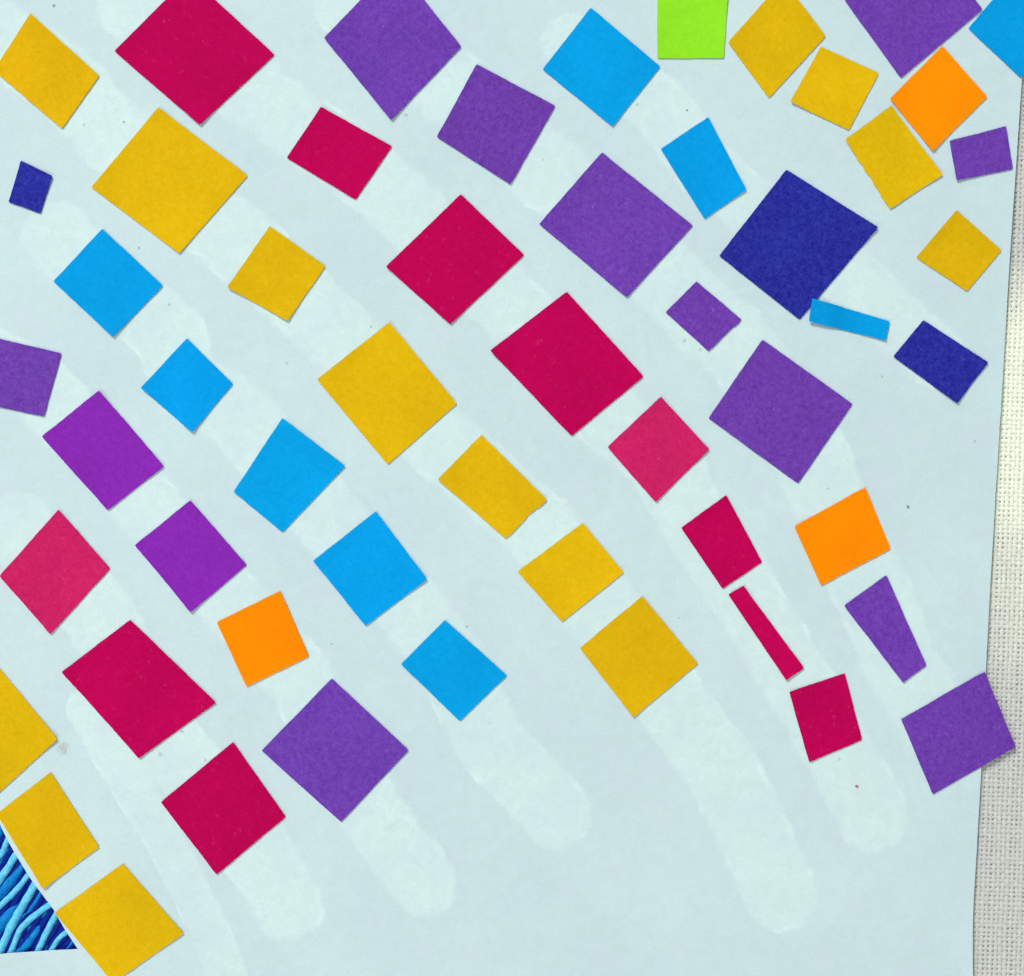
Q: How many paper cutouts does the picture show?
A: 54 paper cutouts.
